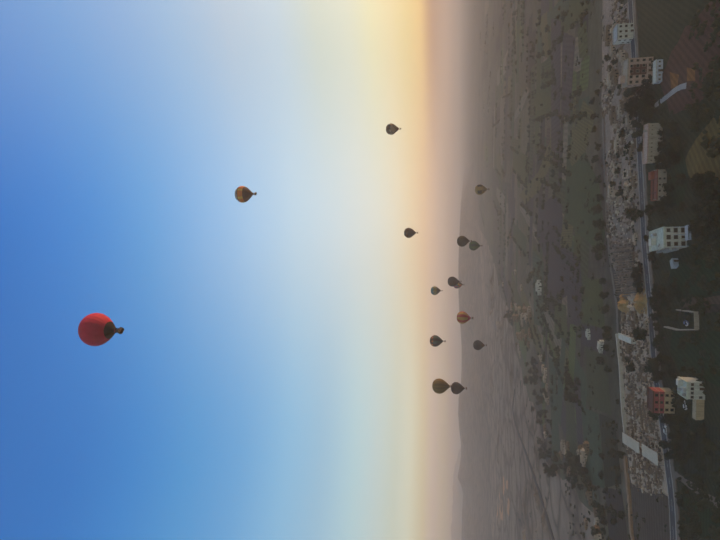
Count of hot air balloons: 15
